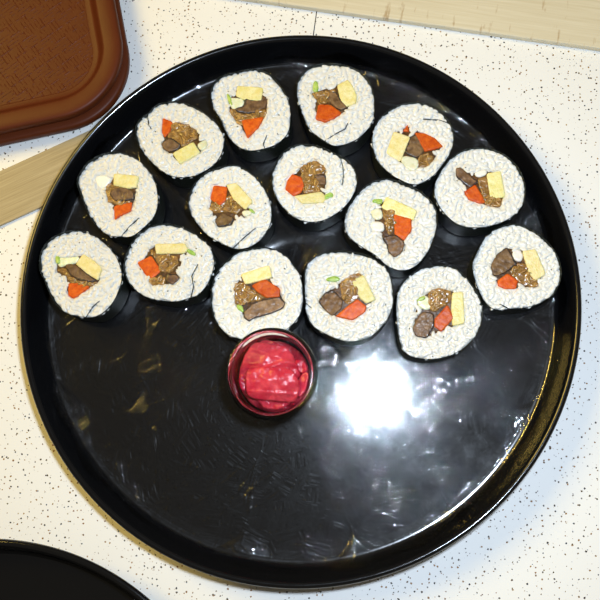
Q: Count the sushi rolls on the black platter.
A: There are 15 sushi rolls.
